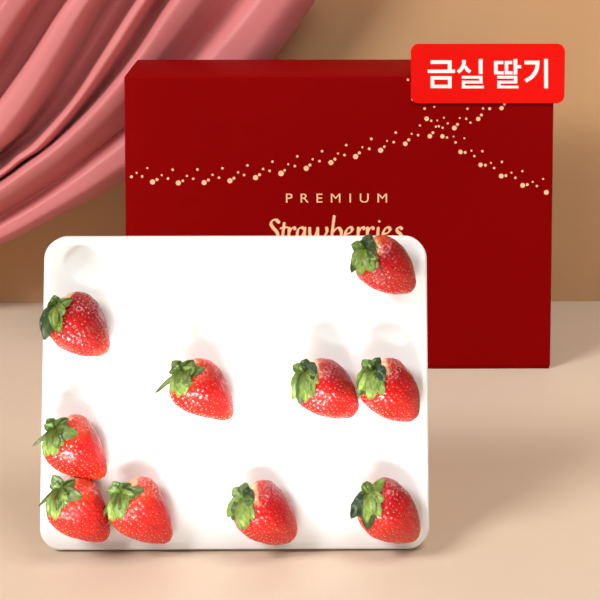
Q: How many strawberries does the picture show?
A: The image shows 10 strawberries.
